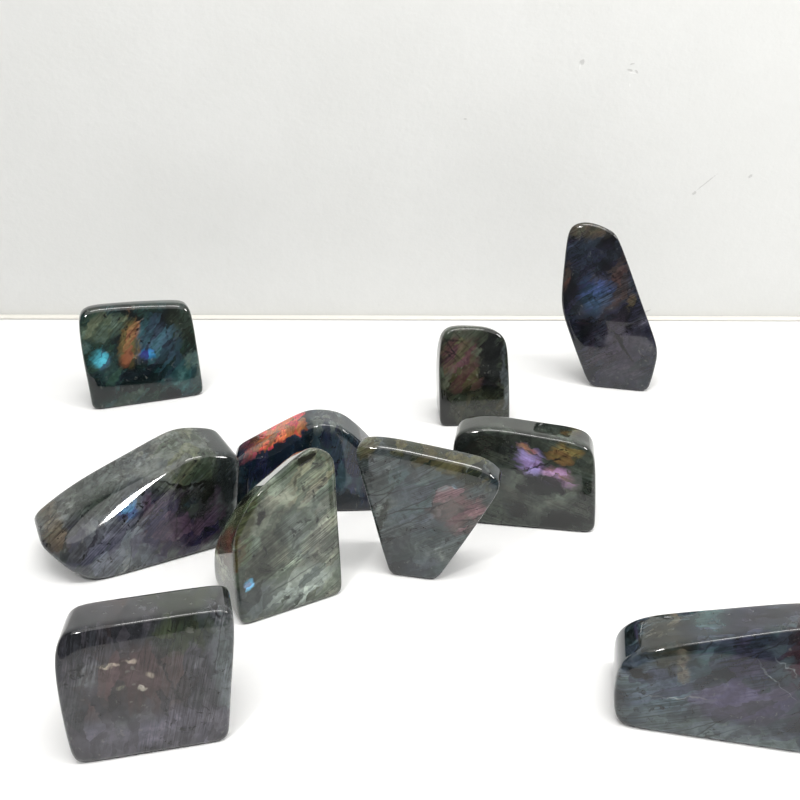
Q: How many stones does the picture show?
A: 10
